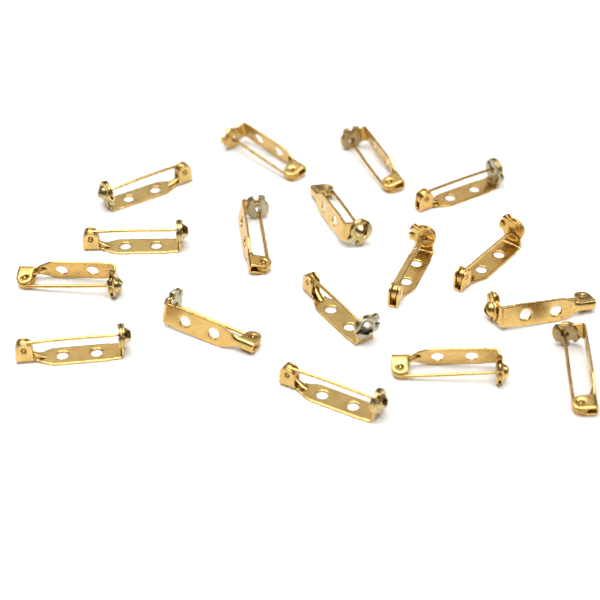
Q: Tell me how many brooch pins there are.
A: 17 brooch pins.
